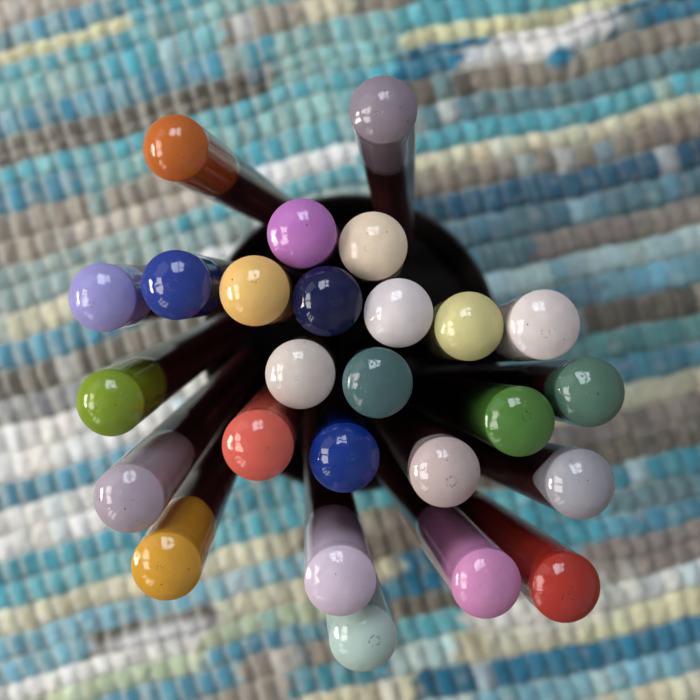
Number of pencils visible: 26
